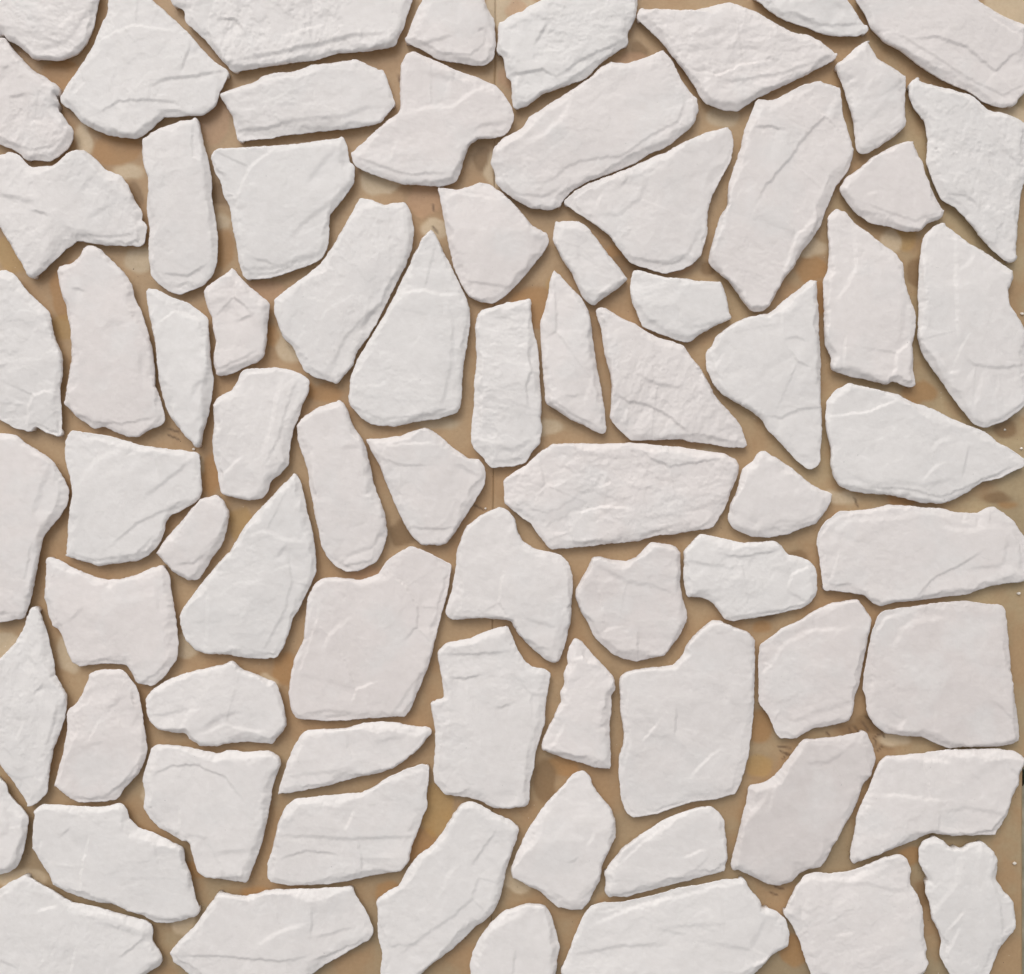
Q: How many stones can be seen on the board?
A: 75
